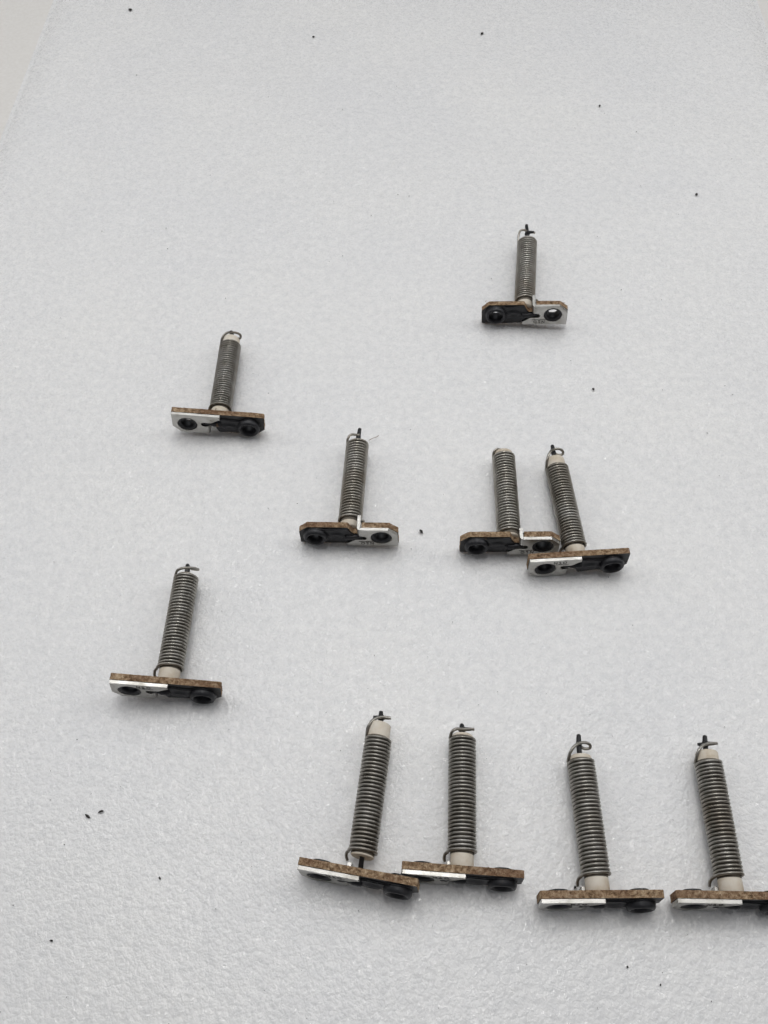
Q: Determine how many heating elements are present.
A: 10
